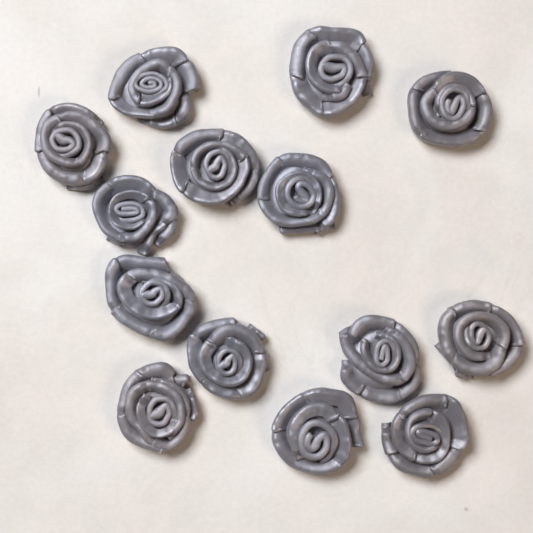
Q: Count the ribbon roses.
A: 14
